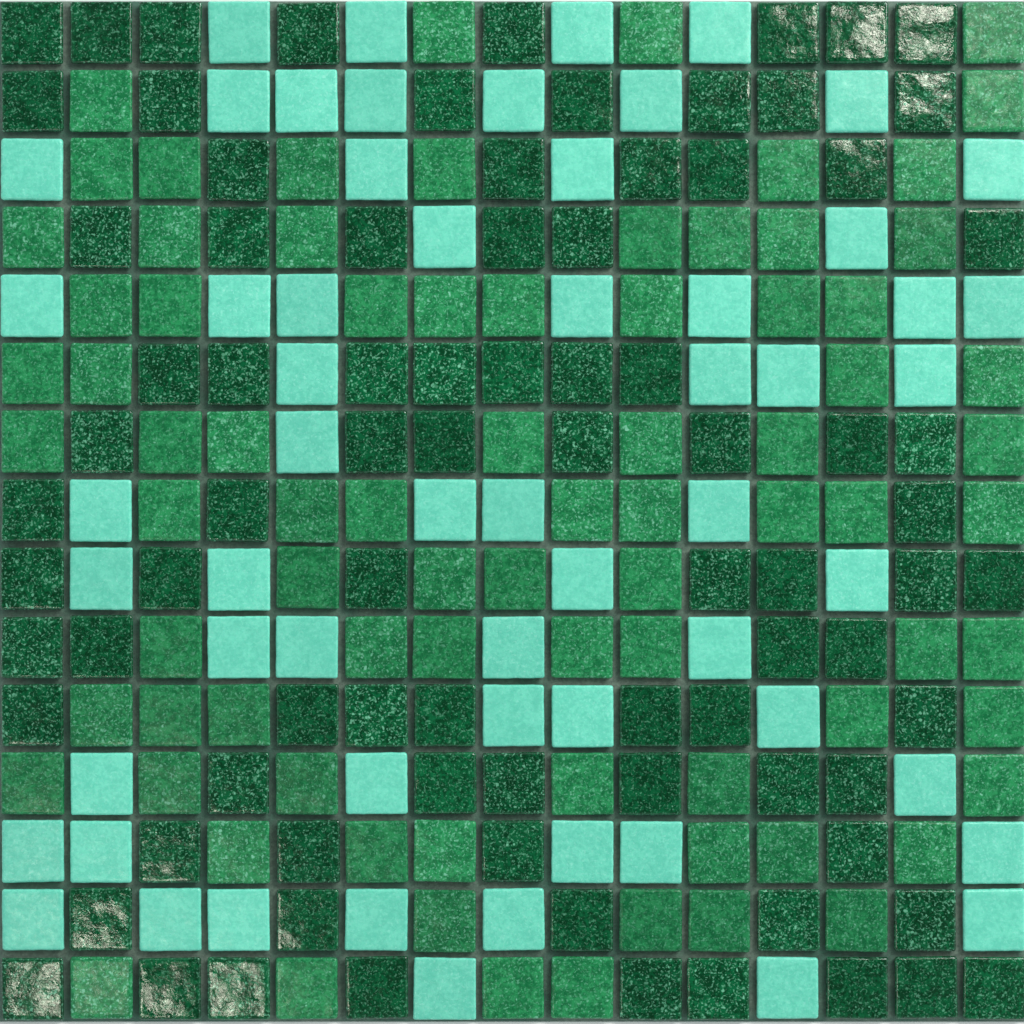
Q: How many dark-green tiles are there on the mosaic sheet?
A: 85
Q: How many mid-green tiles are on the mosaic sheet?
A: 81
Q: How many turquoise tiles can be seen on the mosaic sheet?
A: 59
